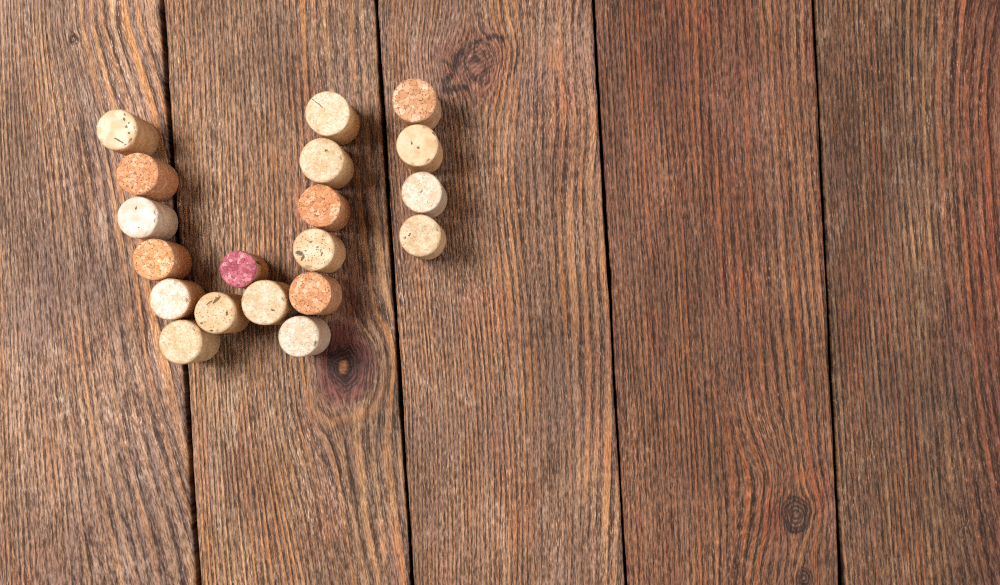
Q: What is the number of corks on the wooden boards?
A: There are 19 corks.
